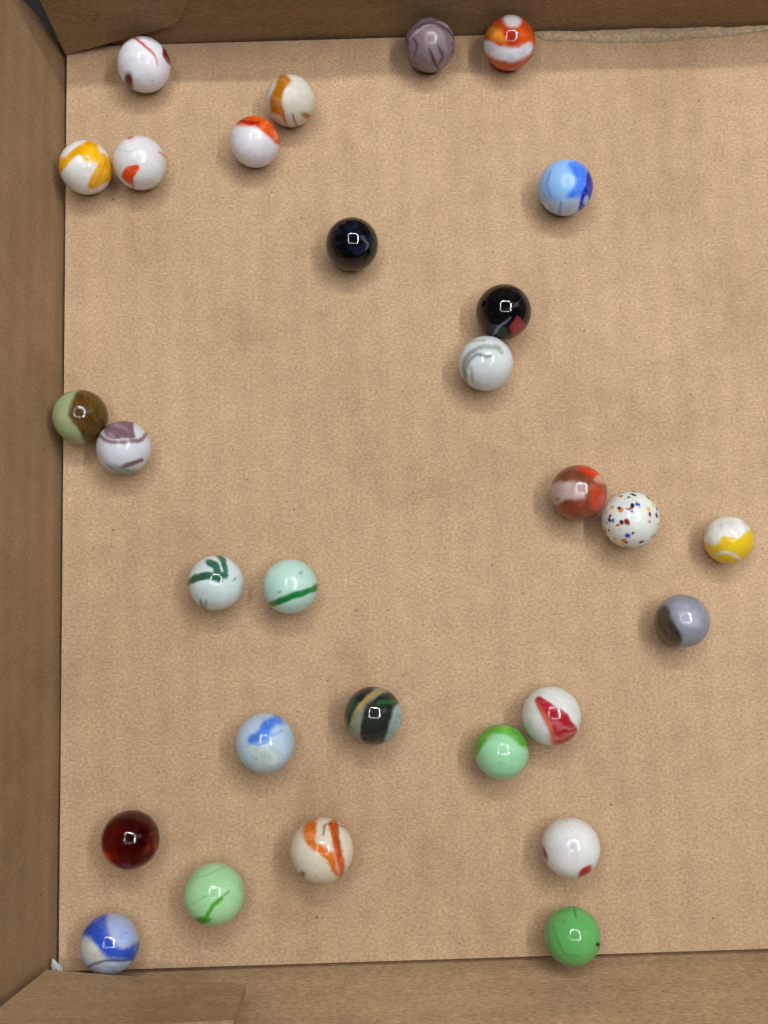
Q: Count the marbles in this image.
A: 29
